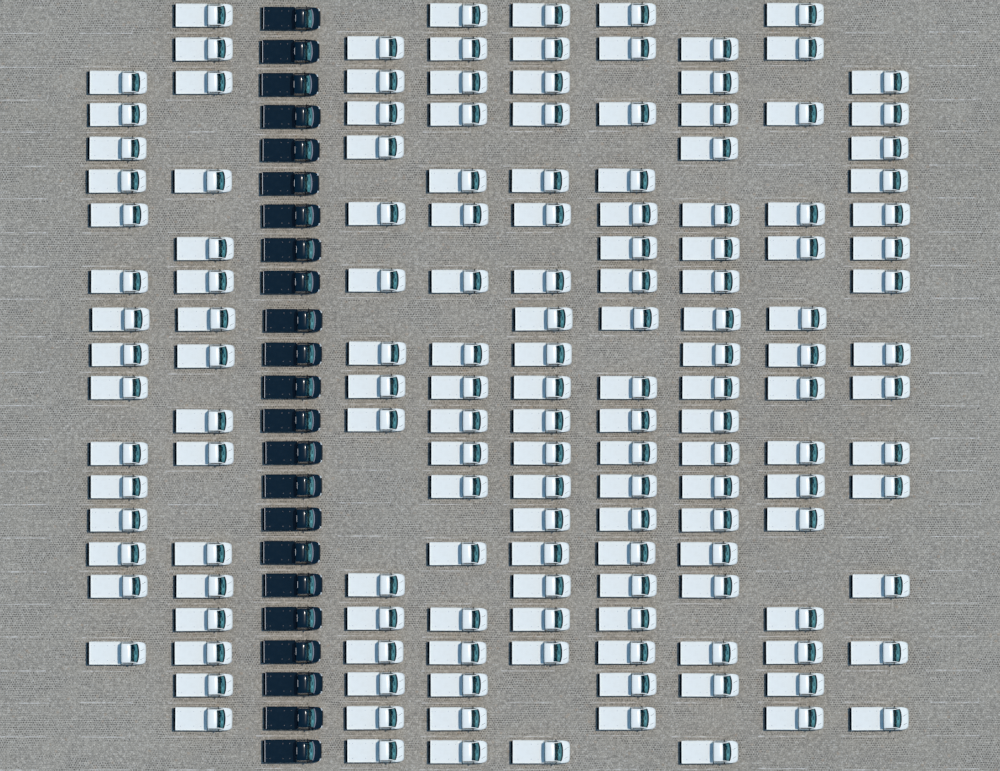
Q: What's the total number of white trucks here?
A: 150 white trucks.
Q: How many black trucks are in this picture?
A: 23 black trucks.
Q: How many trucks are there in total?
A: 173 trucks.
